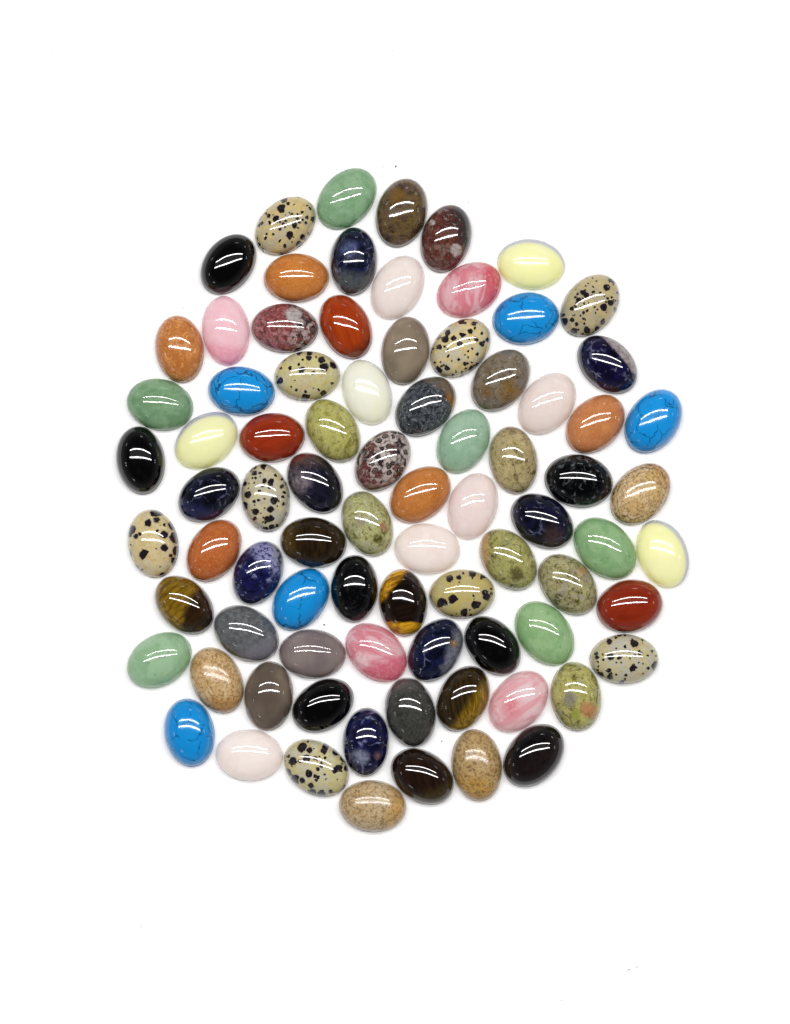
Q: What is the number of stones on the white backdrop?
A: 82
